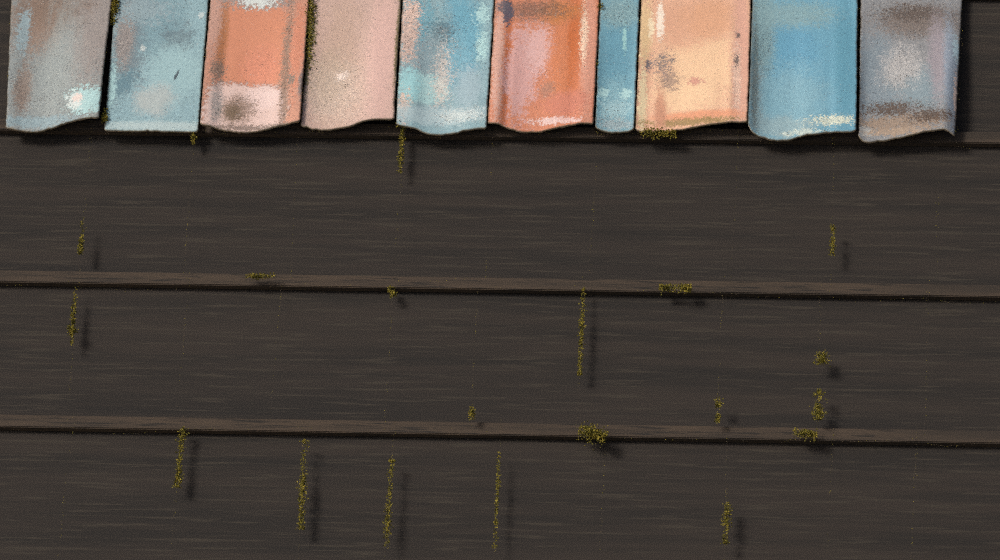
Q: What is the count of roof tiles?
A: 10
